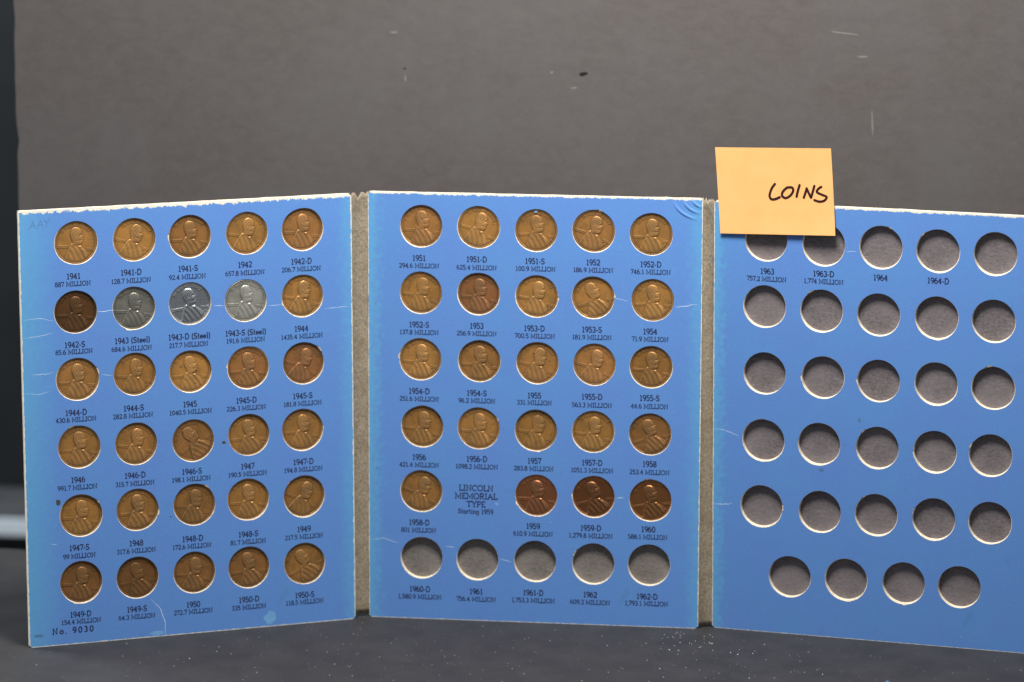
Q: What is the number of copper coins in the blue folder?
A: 51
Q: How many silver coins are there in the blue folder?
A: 3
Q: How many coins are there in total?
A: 54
